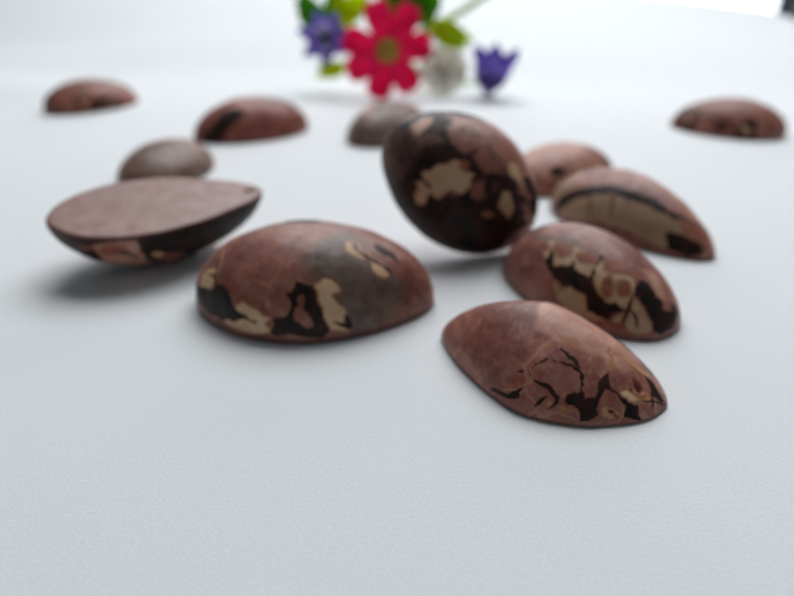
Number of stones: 12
